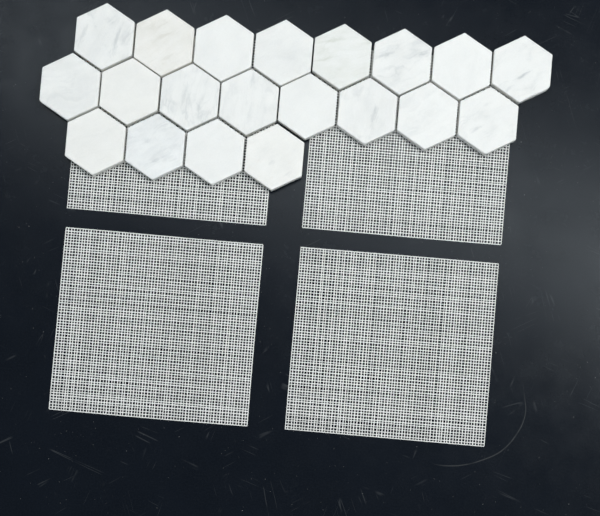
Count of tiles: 20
